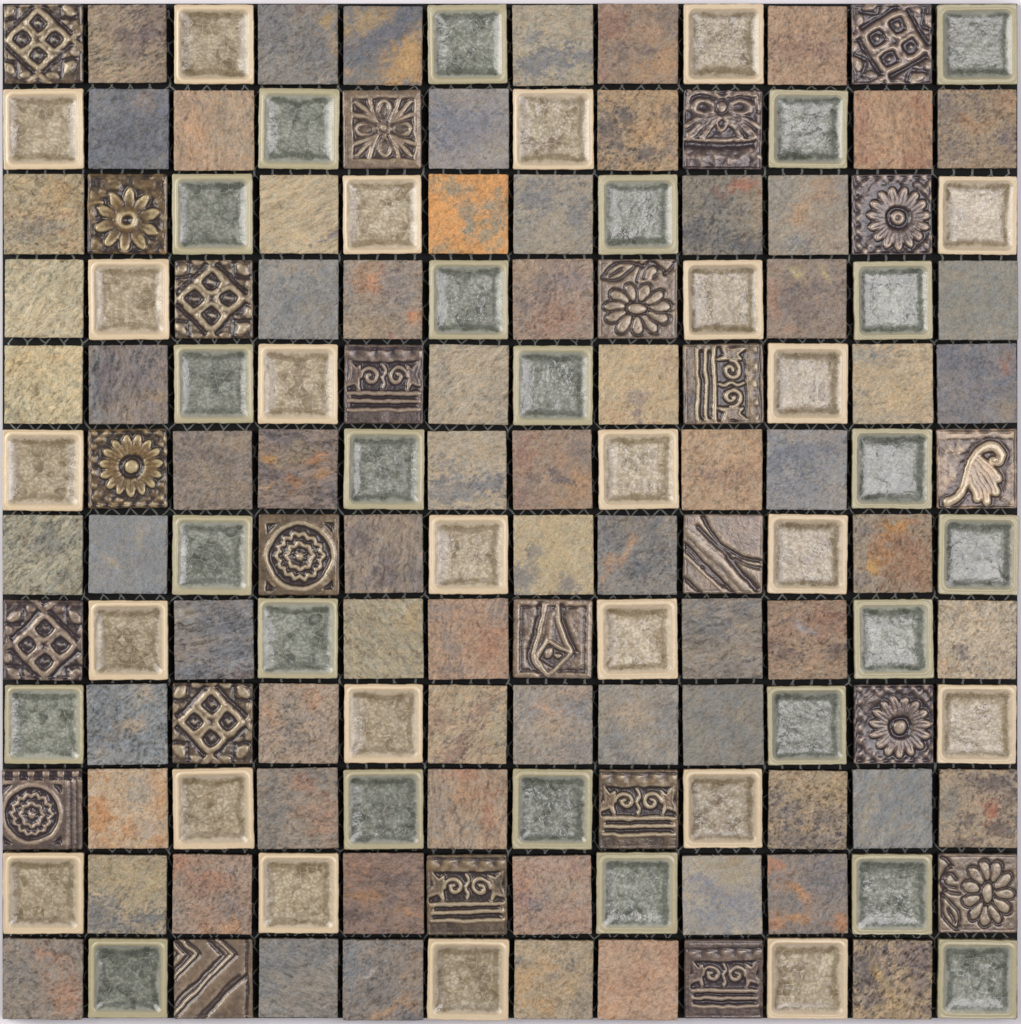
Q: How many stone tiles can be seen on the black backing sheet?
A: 72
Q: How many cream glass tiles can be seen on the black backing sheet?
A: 24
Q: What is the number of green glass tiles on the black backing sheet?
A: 24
